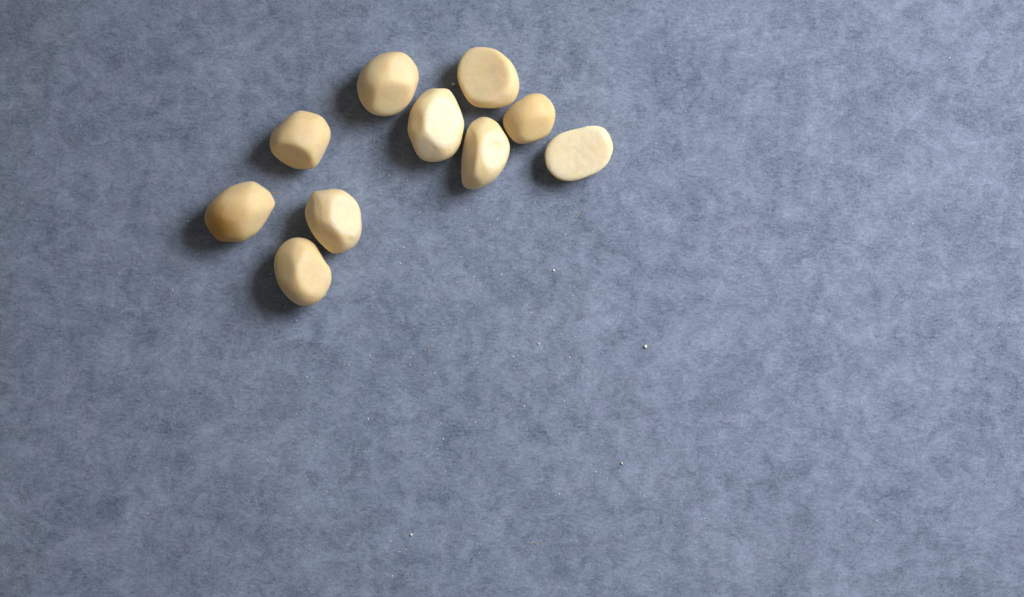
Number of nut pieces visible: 10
